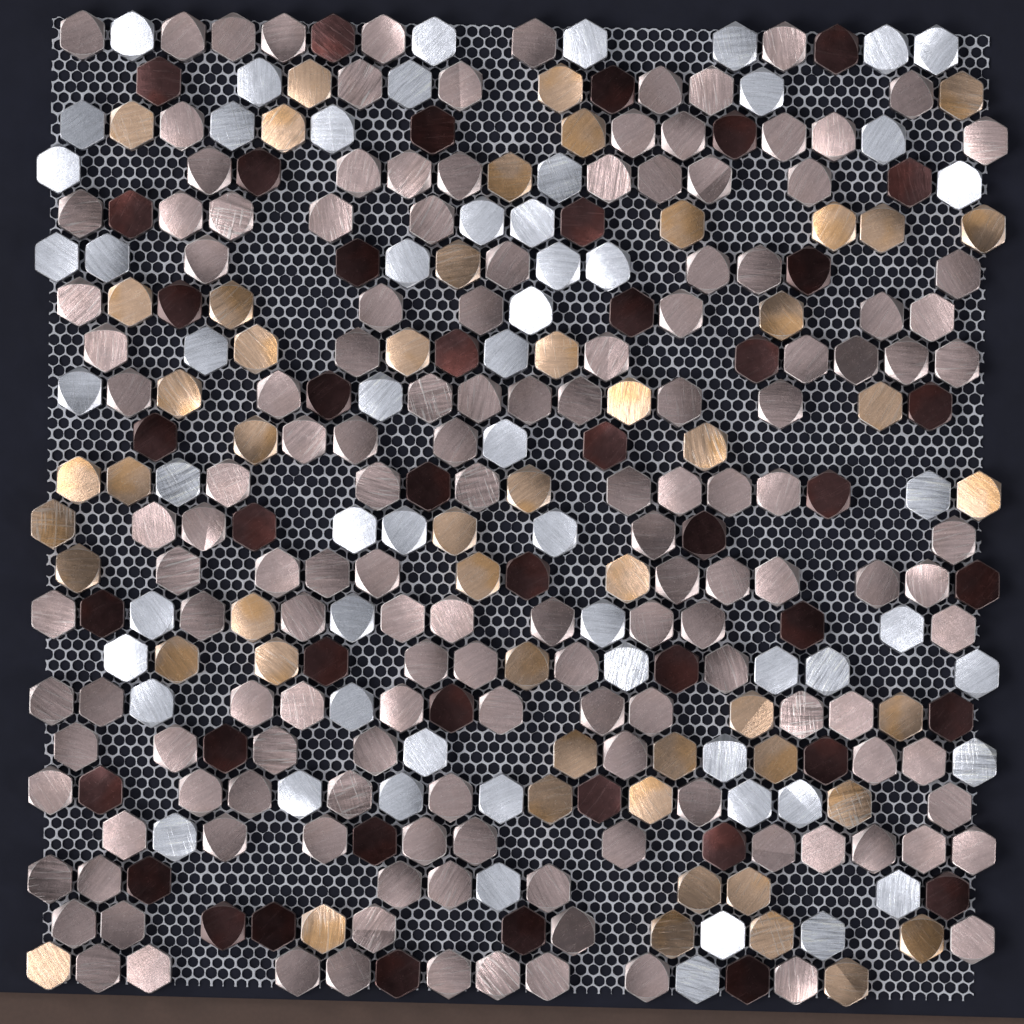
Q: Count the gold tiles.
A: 52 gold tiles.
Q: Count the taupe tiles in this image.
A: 147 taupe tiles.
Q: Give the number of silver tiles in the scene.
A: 59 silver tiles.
